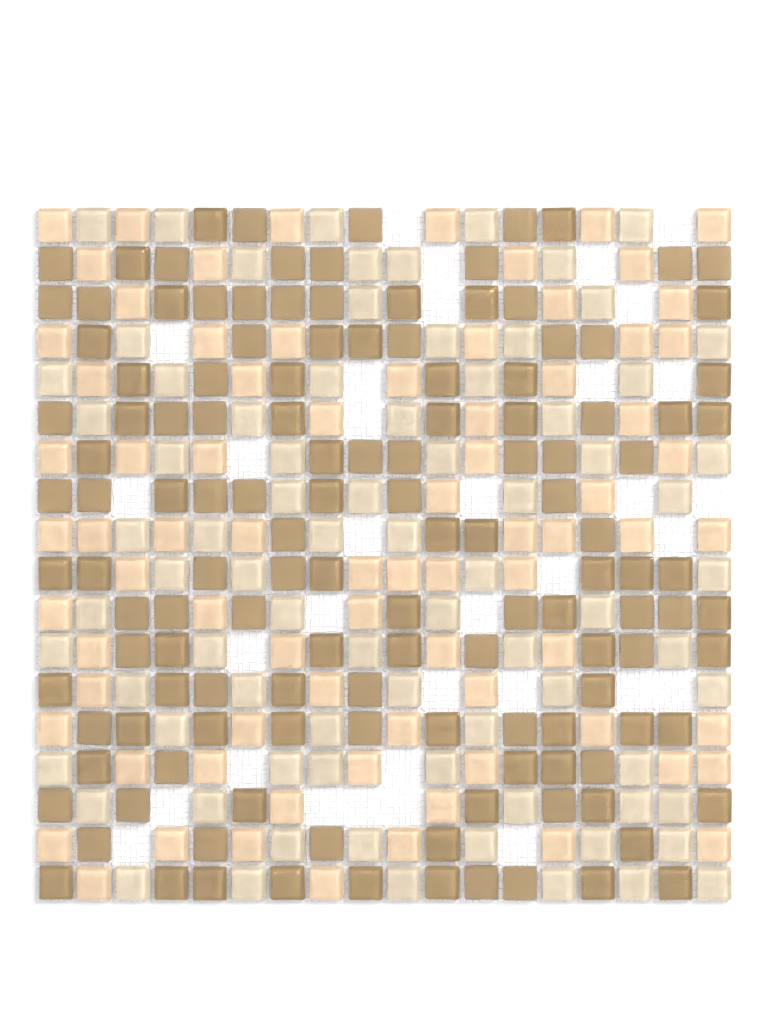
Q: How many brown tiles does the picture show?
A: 134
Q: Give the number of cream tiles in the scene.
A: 79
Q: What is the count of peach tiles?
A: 77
